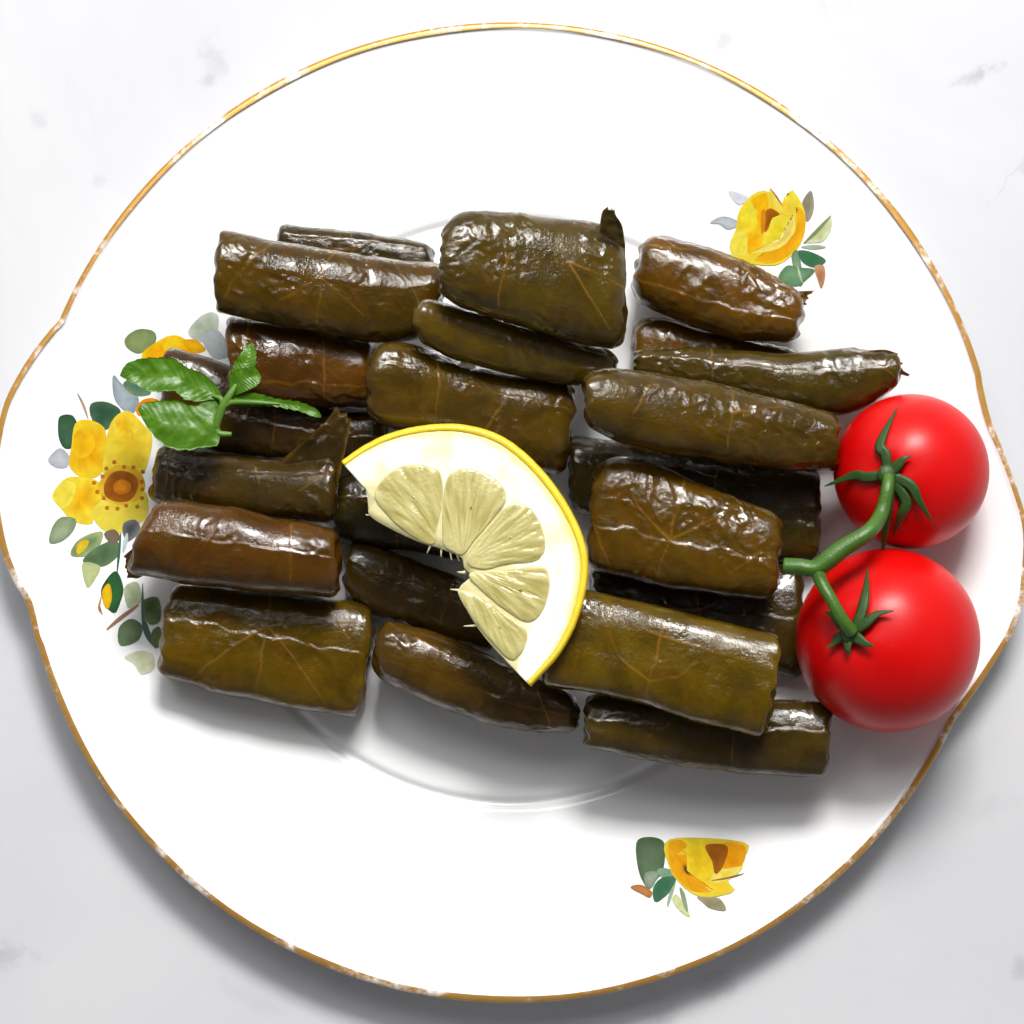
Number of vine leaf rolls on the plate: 22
